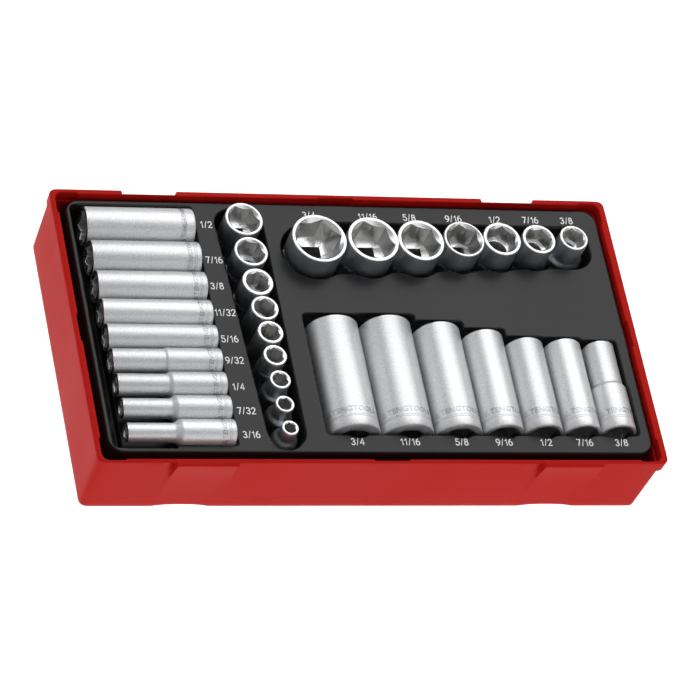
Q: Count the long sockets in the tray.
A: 16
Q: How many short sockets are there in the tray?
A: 16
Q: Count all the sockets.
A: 32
